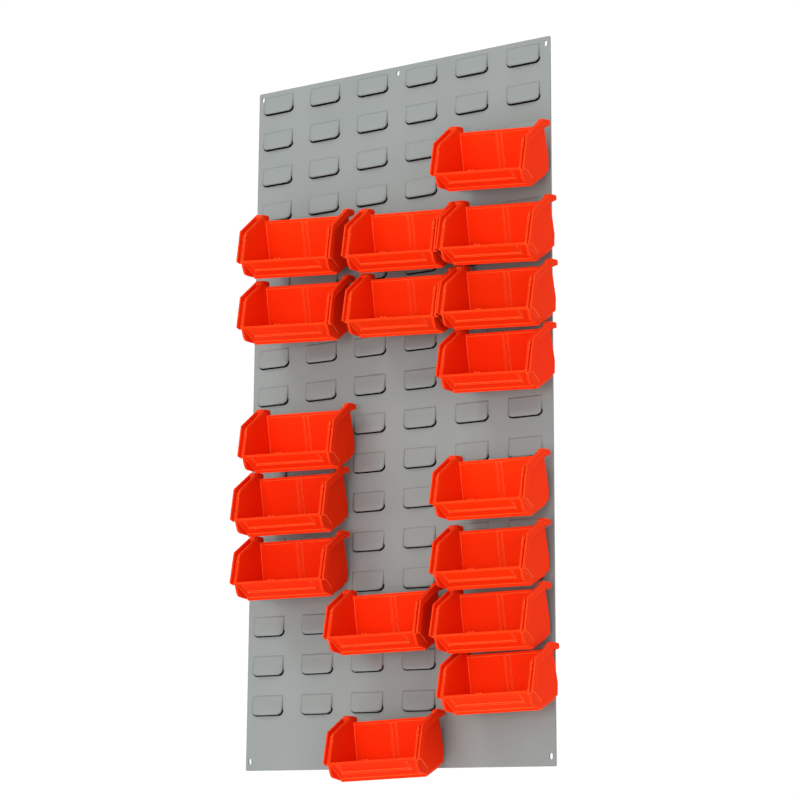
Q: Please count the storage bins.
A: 17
